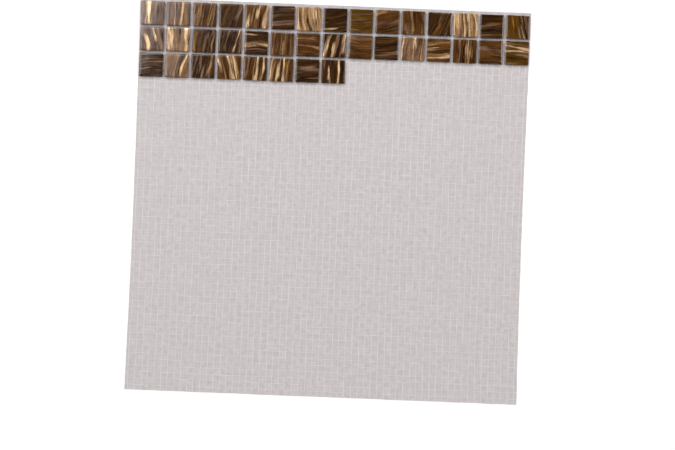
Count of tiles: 38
